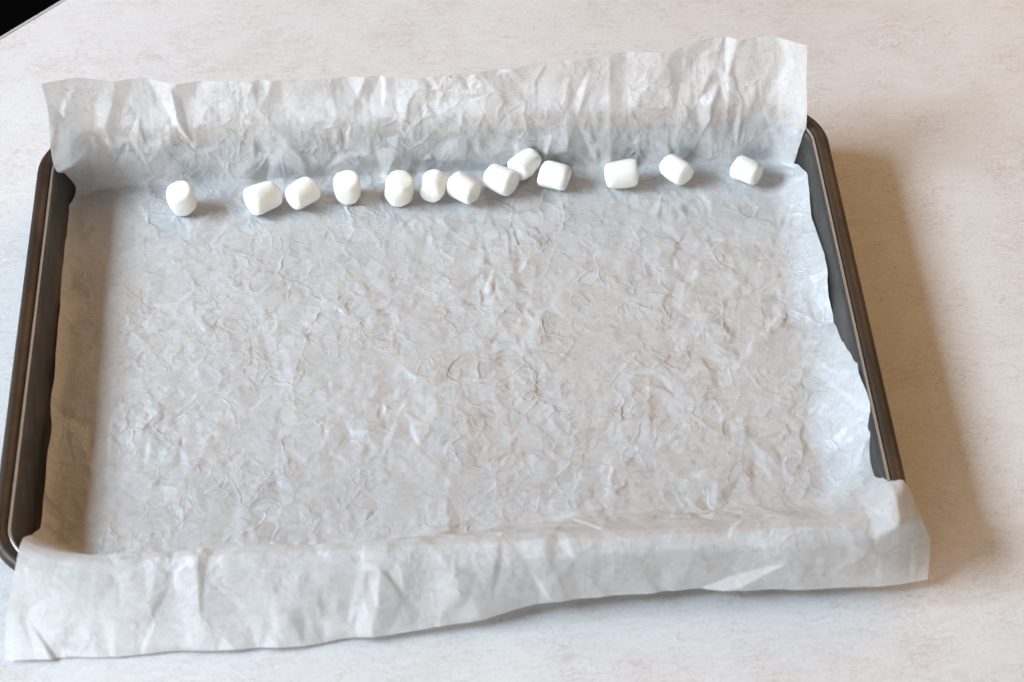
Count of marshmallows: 13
